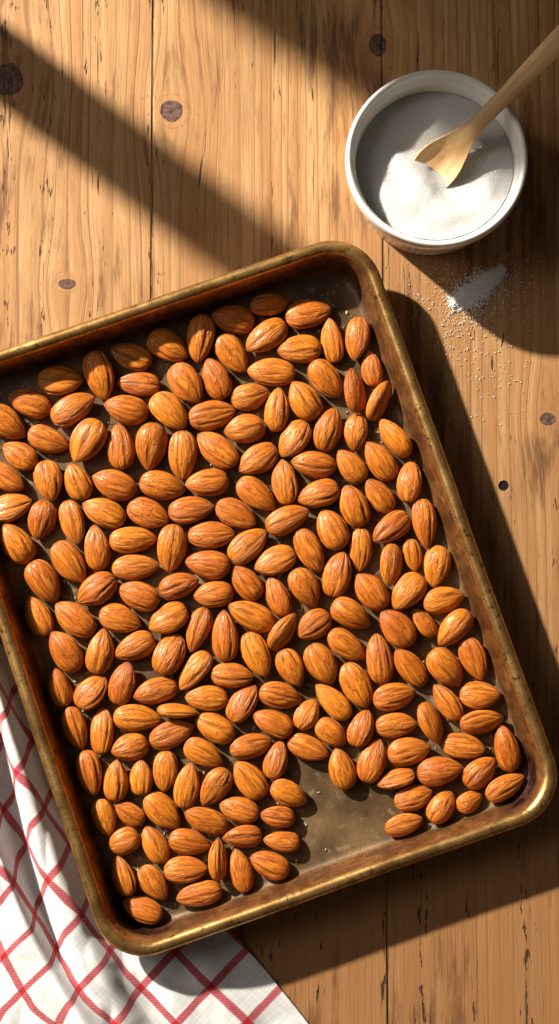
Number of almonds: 193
